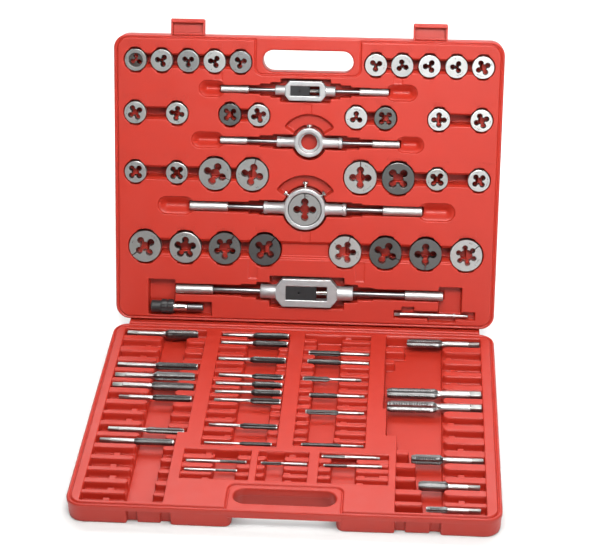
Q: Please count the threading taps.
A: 33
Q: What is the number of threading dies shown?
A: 35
